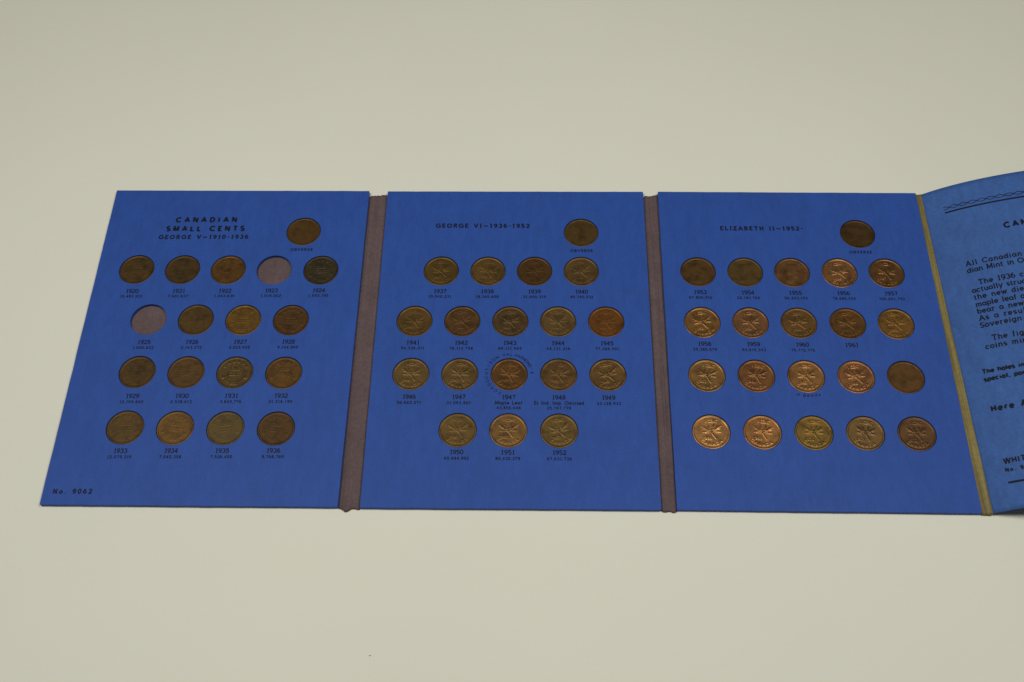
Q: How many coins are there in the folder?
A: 55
